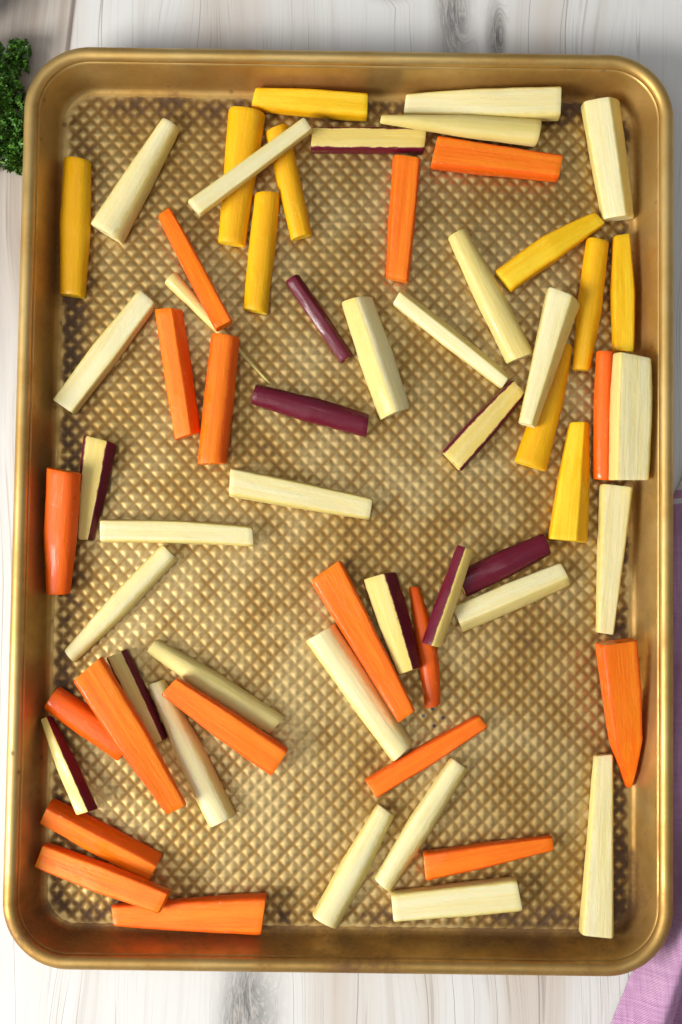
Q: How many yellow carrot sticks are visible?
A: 10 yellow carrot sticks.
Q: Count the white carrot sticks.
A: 24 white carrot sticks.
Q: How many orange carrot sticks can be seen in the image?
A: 18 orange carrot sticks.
